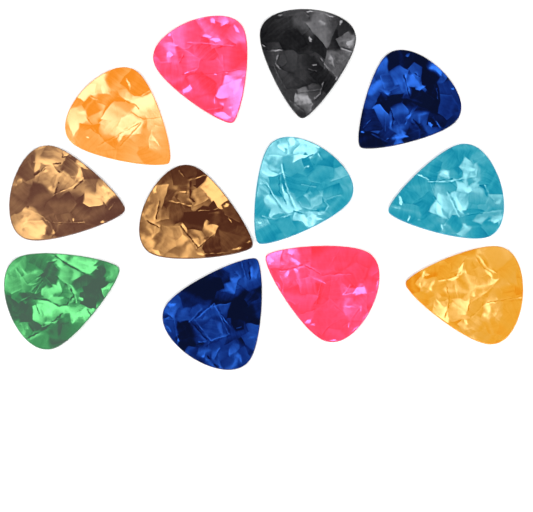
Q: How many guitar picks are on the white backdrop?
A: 12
